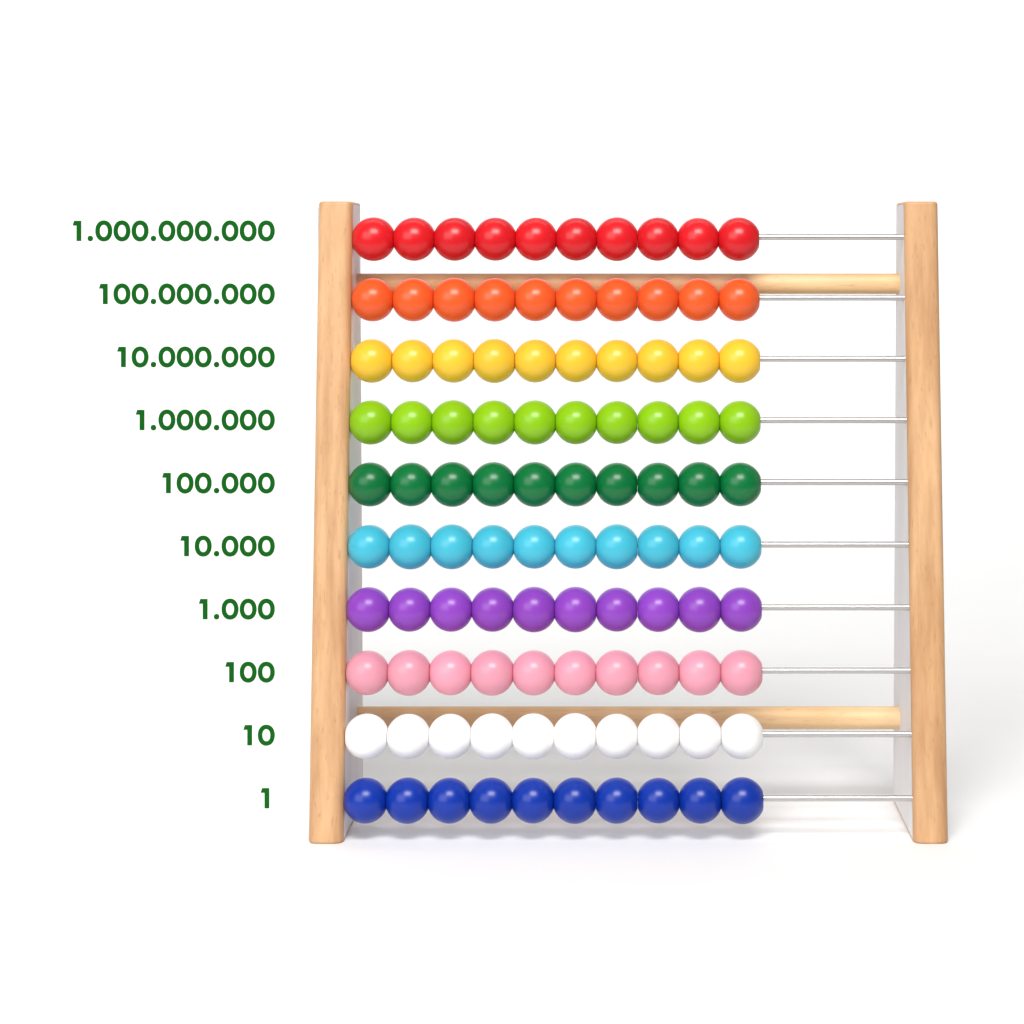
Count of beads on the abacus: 100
